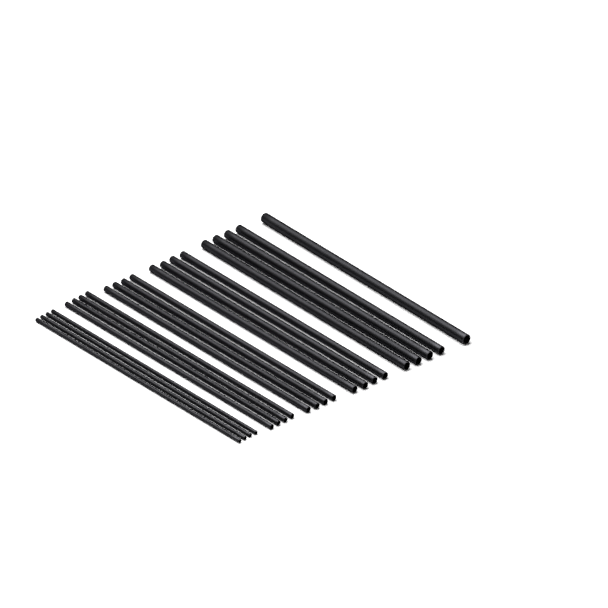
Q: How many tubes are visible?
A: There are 21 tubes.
